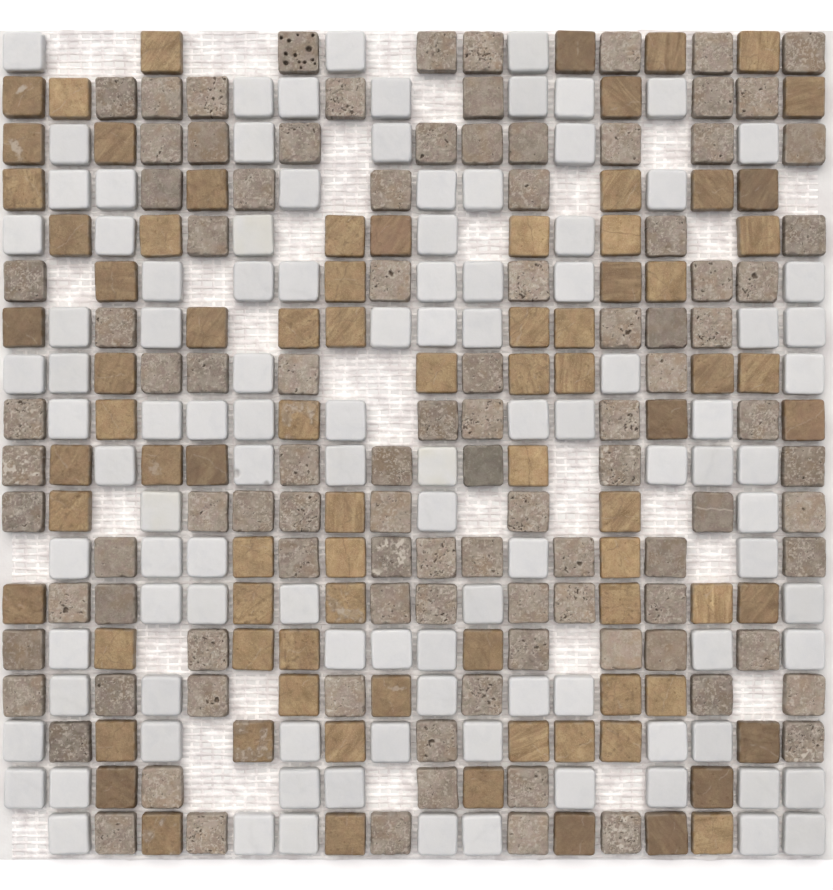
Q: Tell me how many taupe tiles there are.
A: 101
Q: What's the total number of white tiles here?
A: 105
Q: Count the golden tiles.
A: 81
